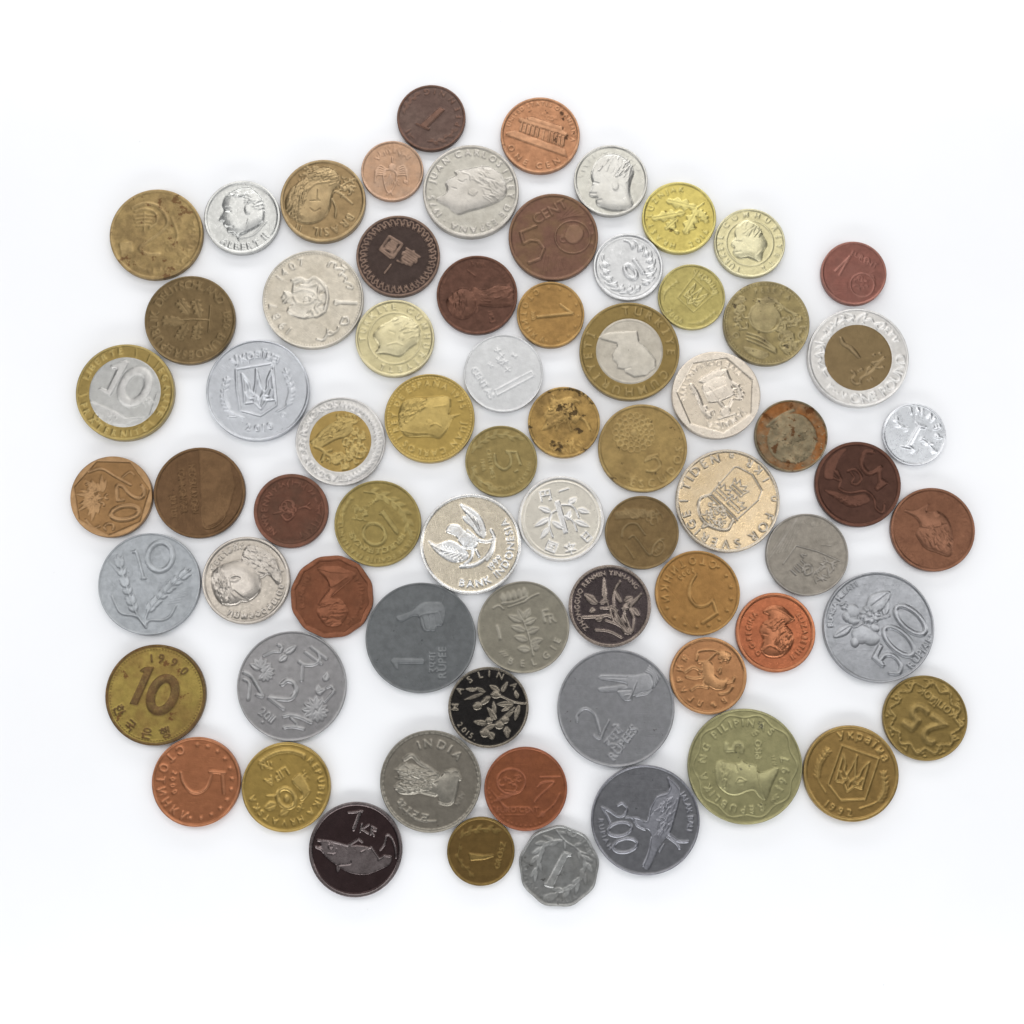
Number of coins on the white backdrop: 70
